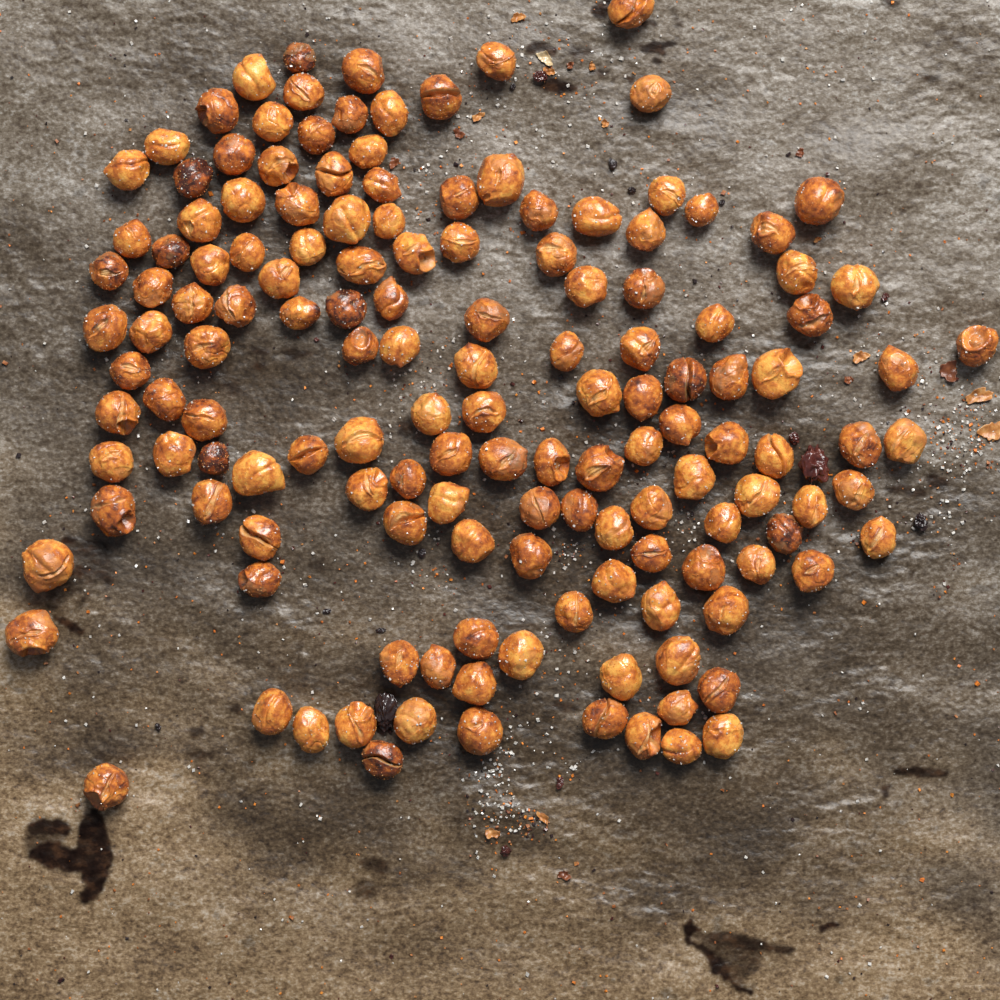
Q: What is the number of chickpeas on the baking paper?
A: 147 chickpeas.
